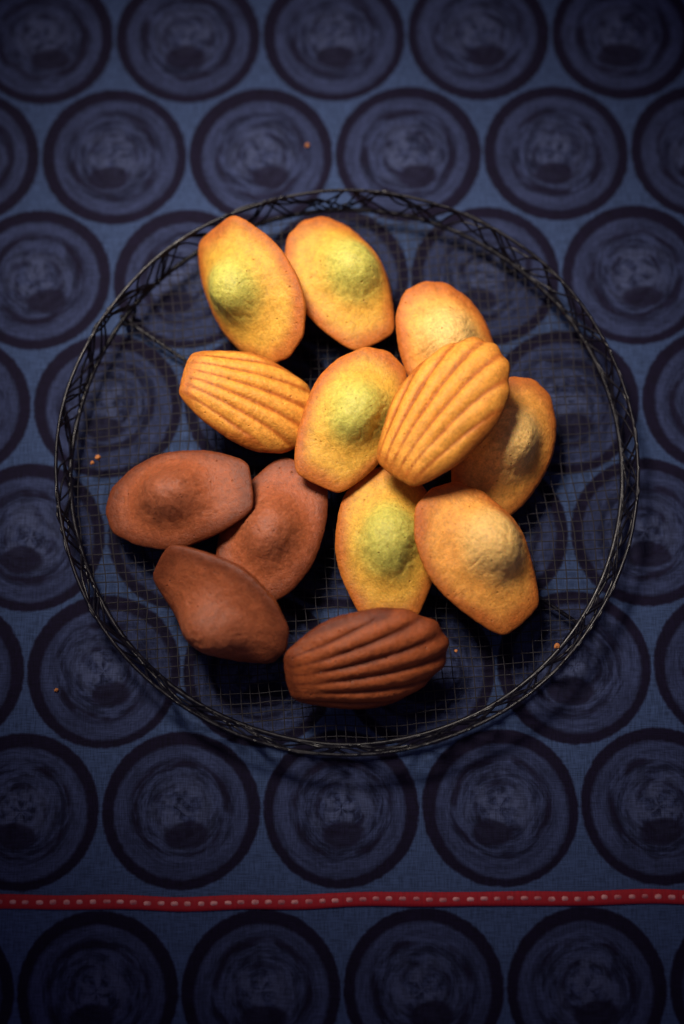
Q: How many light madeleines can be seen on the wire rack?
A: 9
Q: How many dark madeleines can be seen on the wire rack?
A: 4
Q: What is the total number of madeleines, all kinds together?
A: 13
